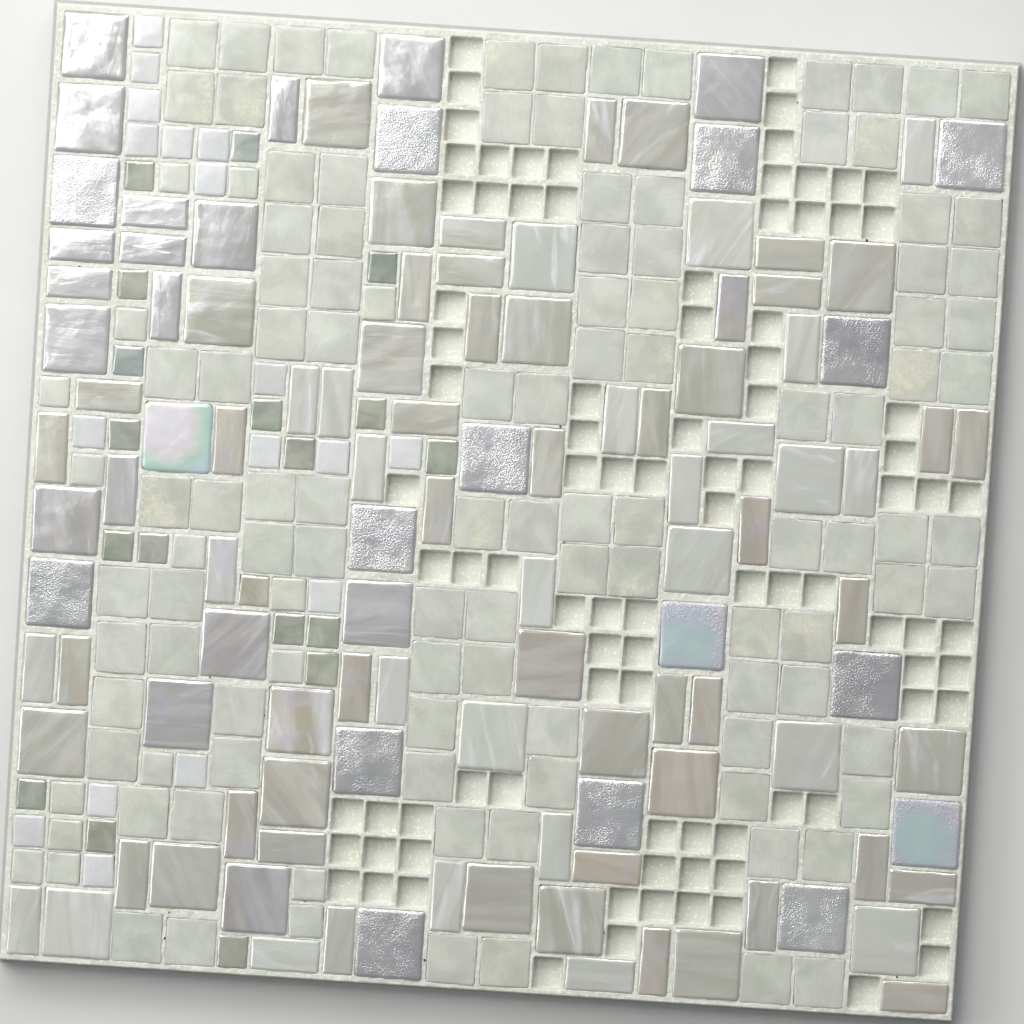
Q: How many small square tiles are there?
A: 52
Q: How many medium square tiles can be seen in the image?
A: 102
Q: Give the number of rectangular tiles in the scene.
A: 58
